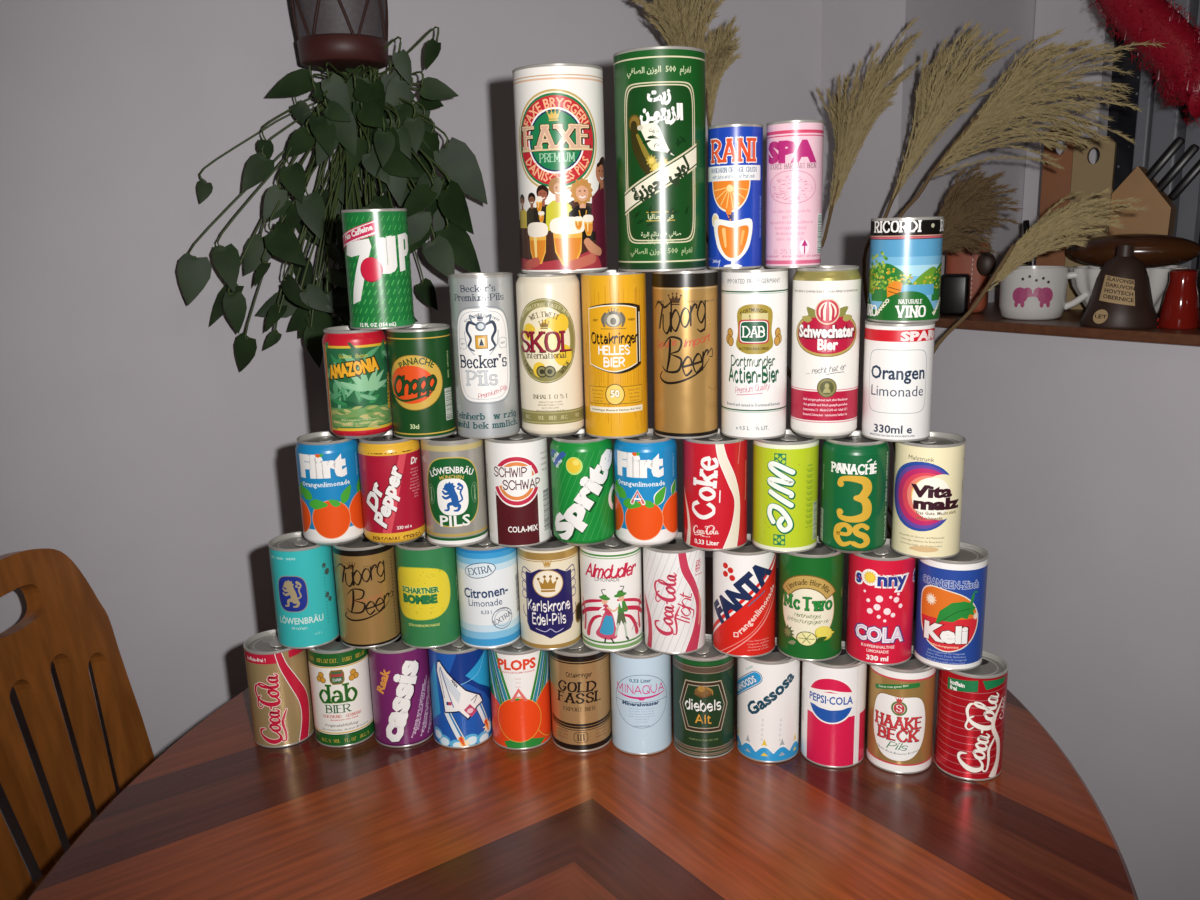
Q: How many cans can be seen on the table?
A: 48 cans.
